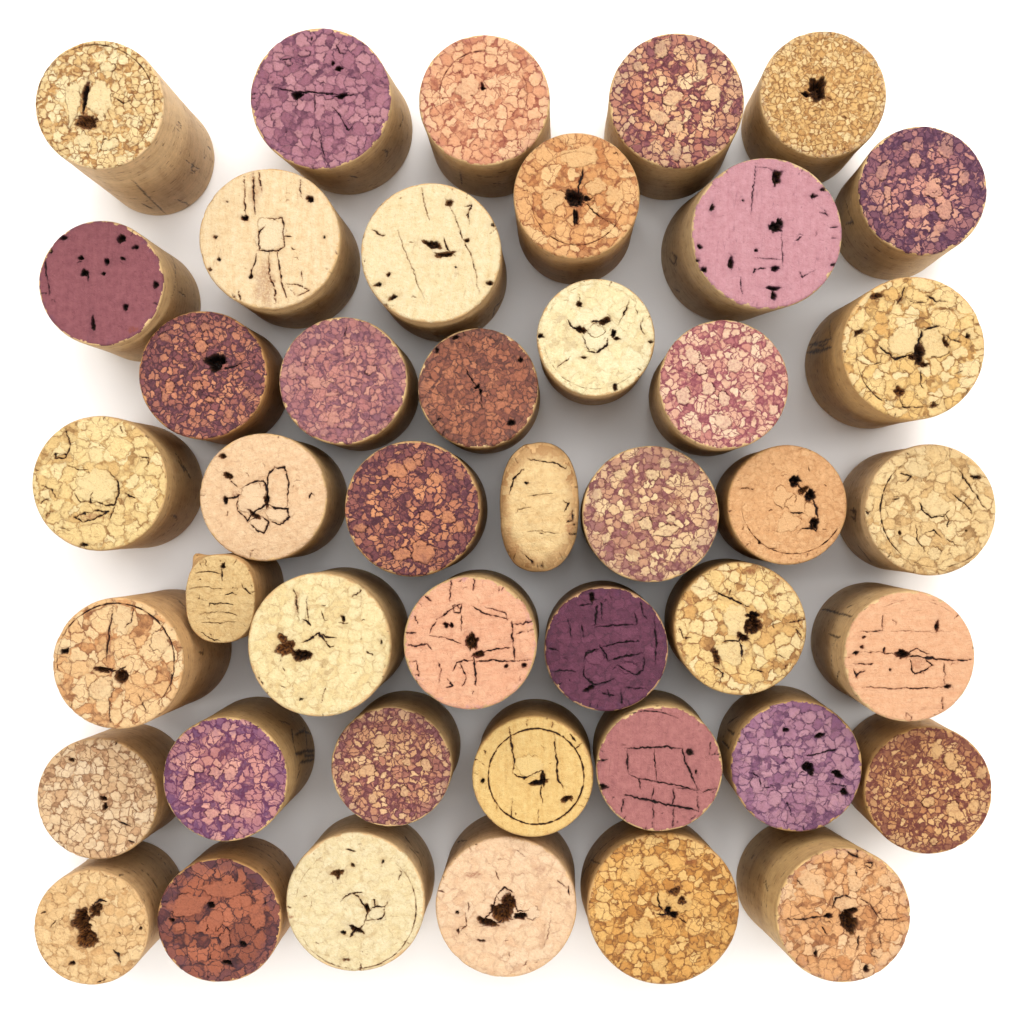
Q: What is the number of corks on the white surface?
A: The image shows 44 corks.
